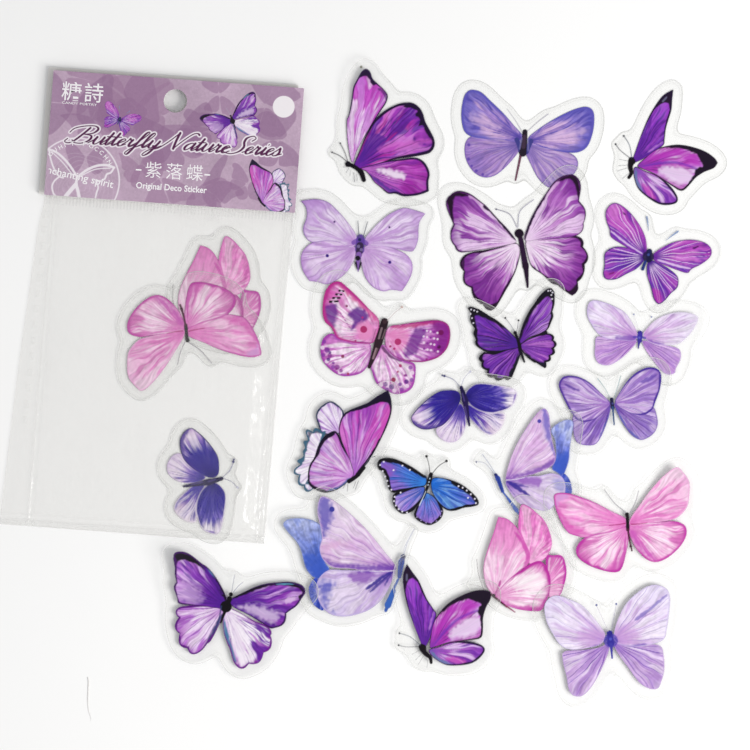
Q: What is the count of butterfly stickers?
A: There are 23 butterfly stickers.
